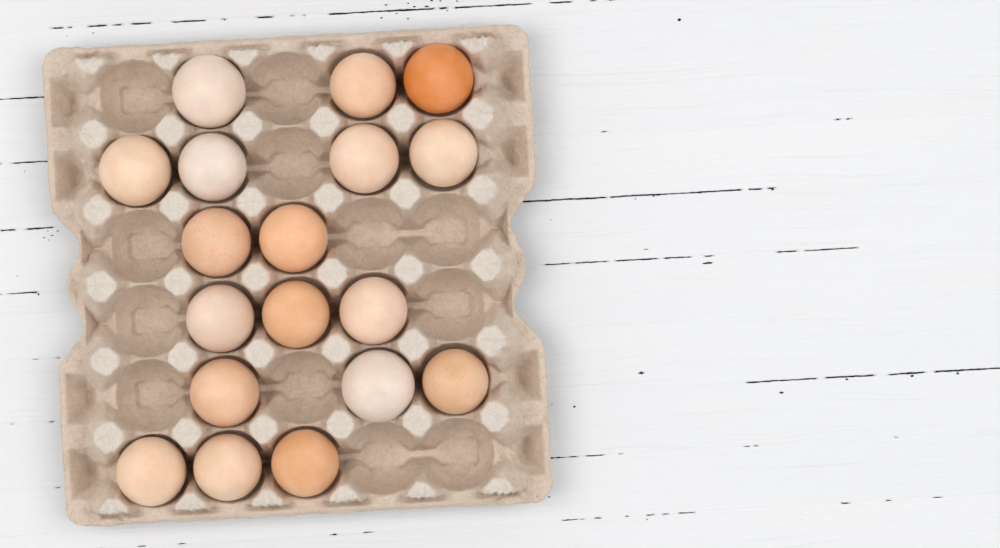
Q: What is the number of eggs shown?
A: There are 18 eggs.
